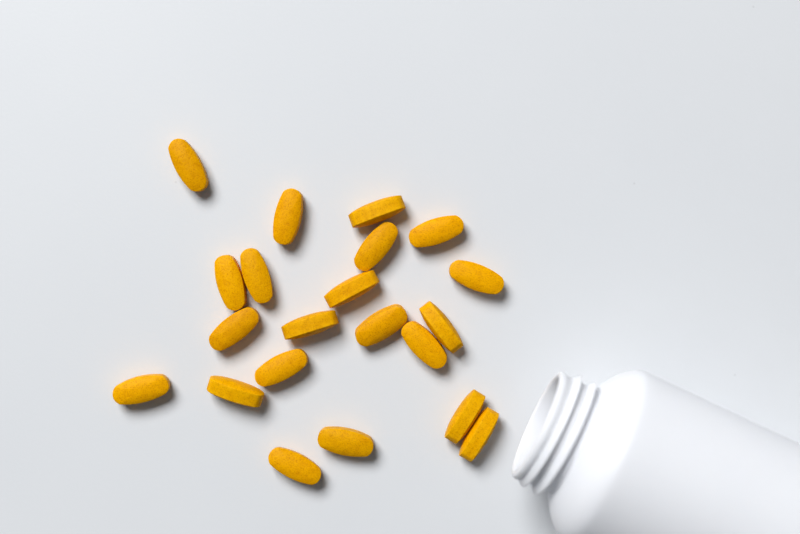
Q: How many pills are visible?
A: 21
